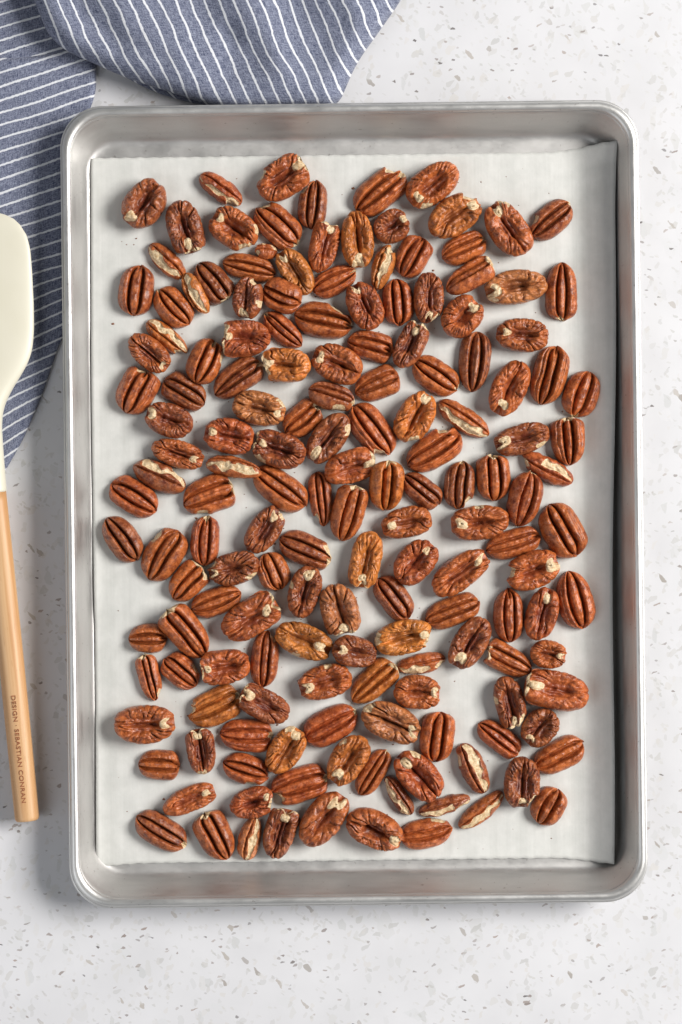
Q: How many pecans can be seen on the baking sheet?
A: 160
